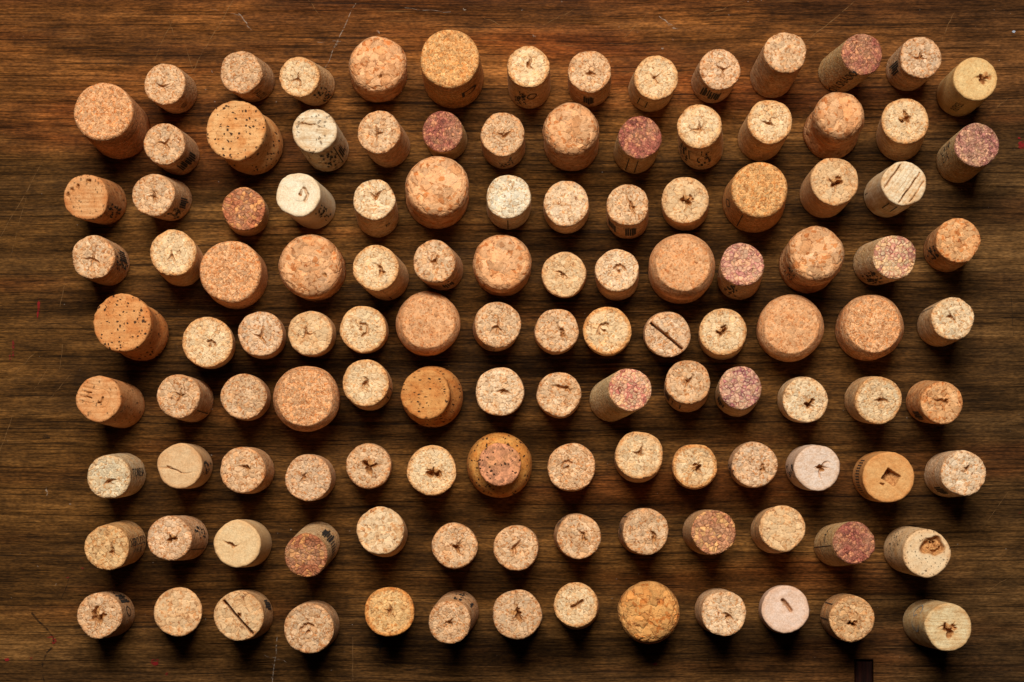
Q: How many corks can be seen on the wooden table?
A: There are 122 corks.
